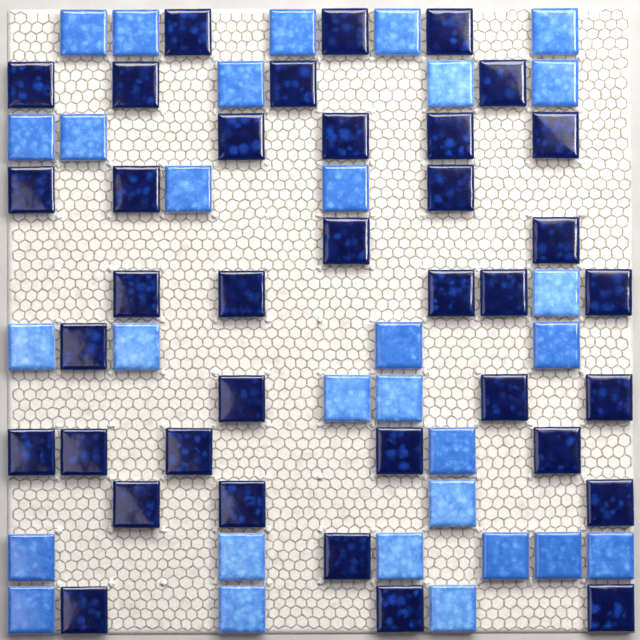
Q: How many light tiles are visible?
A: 30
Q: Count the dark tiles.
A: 37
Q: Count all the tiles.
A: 67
